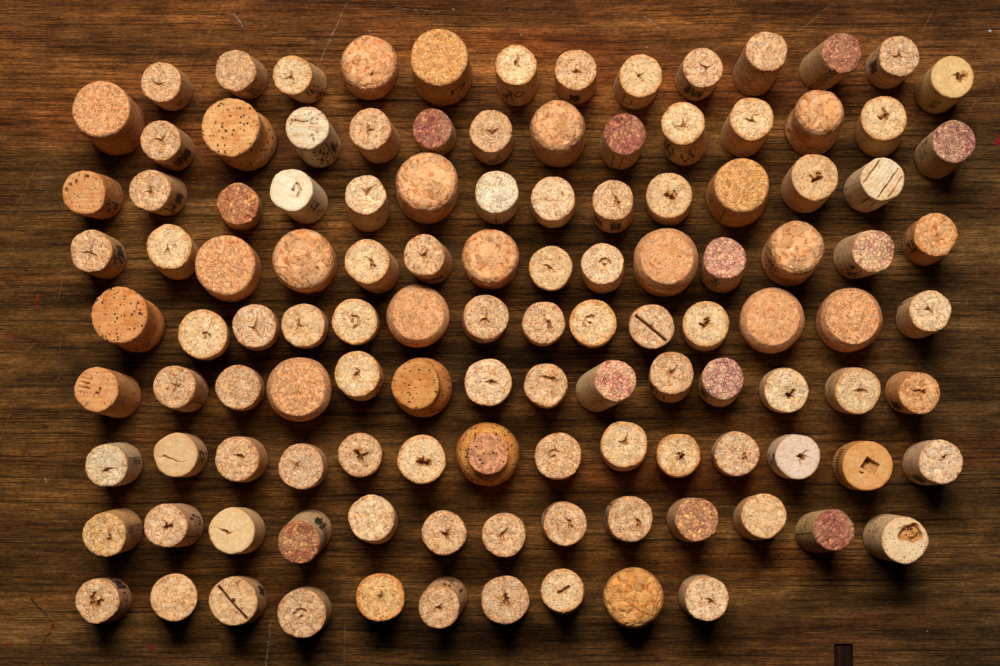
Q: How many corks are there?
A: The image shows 119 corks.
